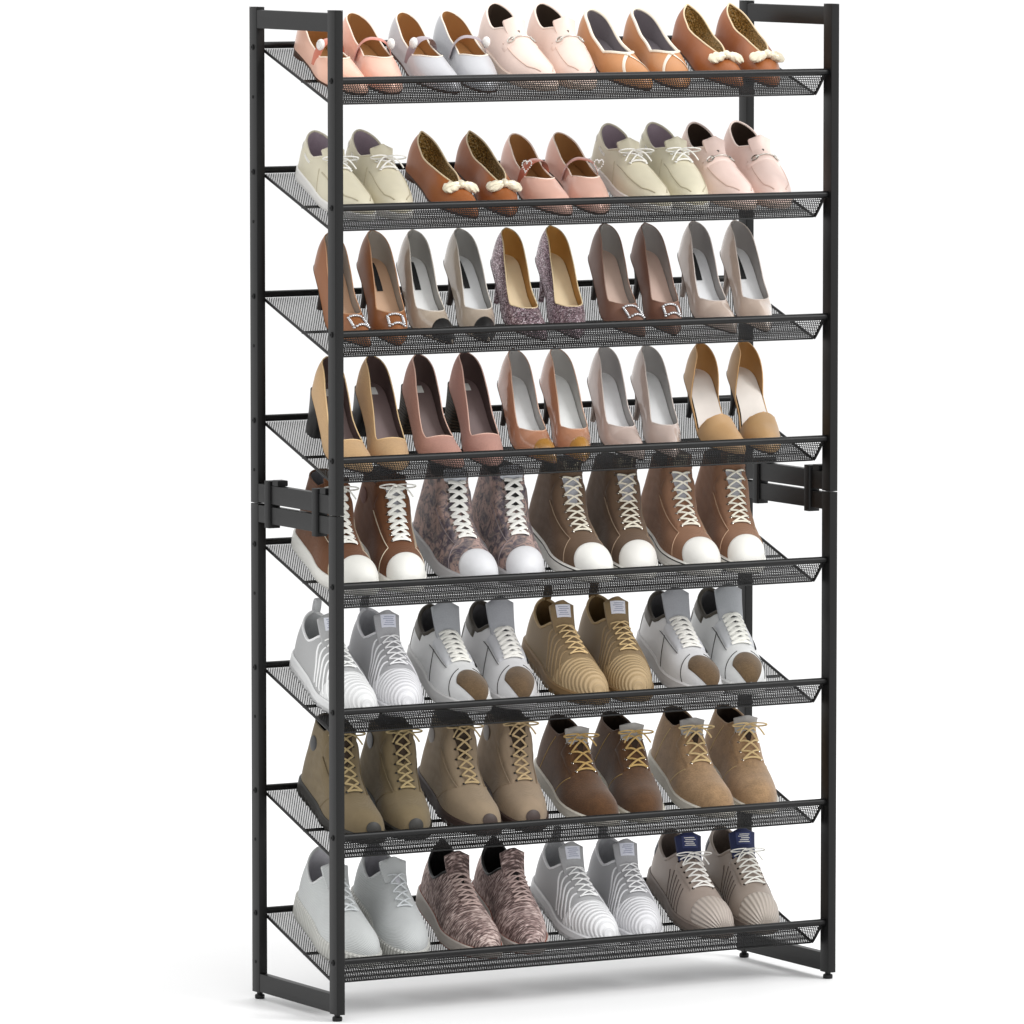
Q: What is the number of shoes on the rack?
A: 72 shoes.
